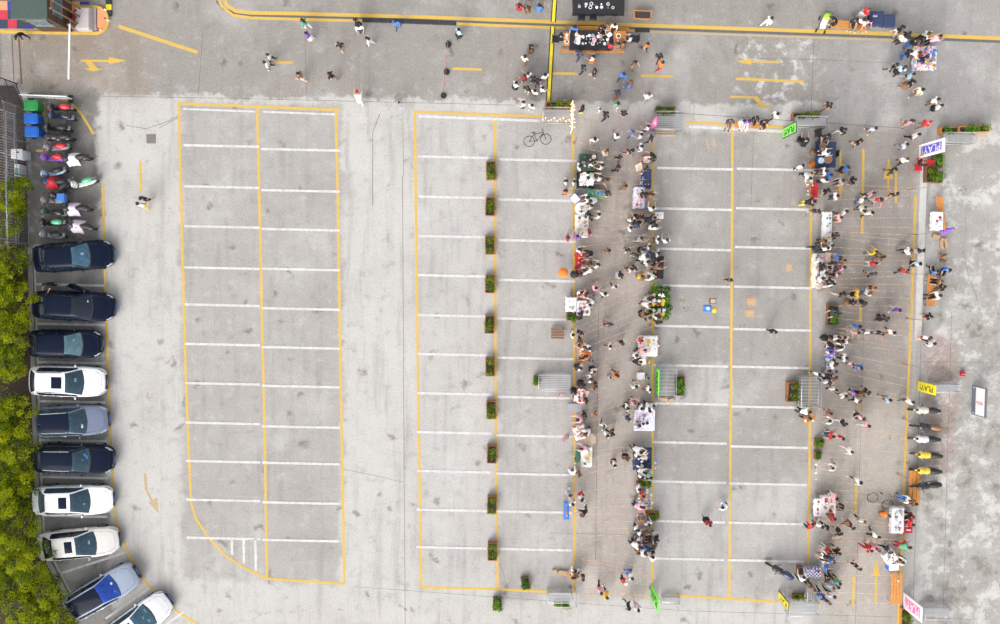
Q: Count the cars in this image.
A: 10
